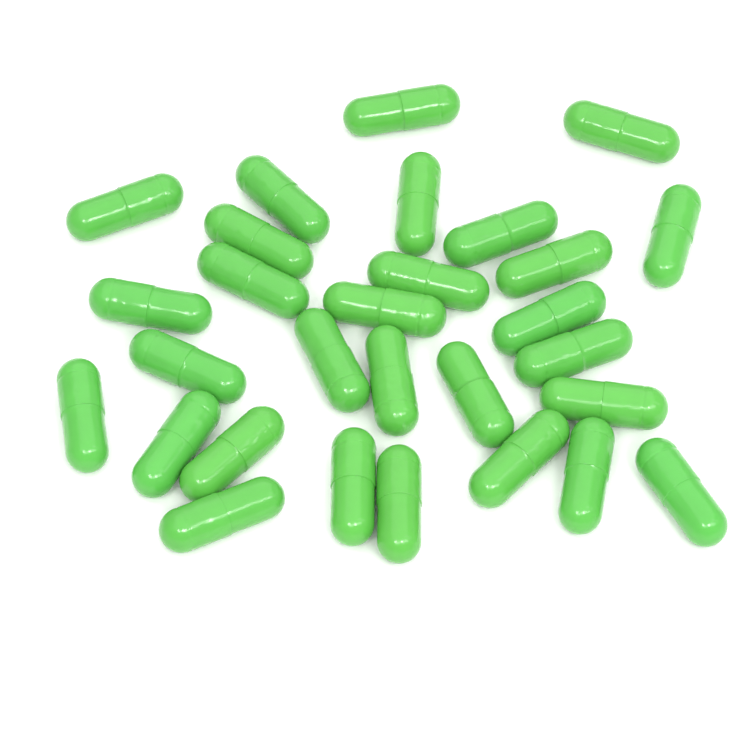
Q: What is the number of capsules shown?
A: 29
